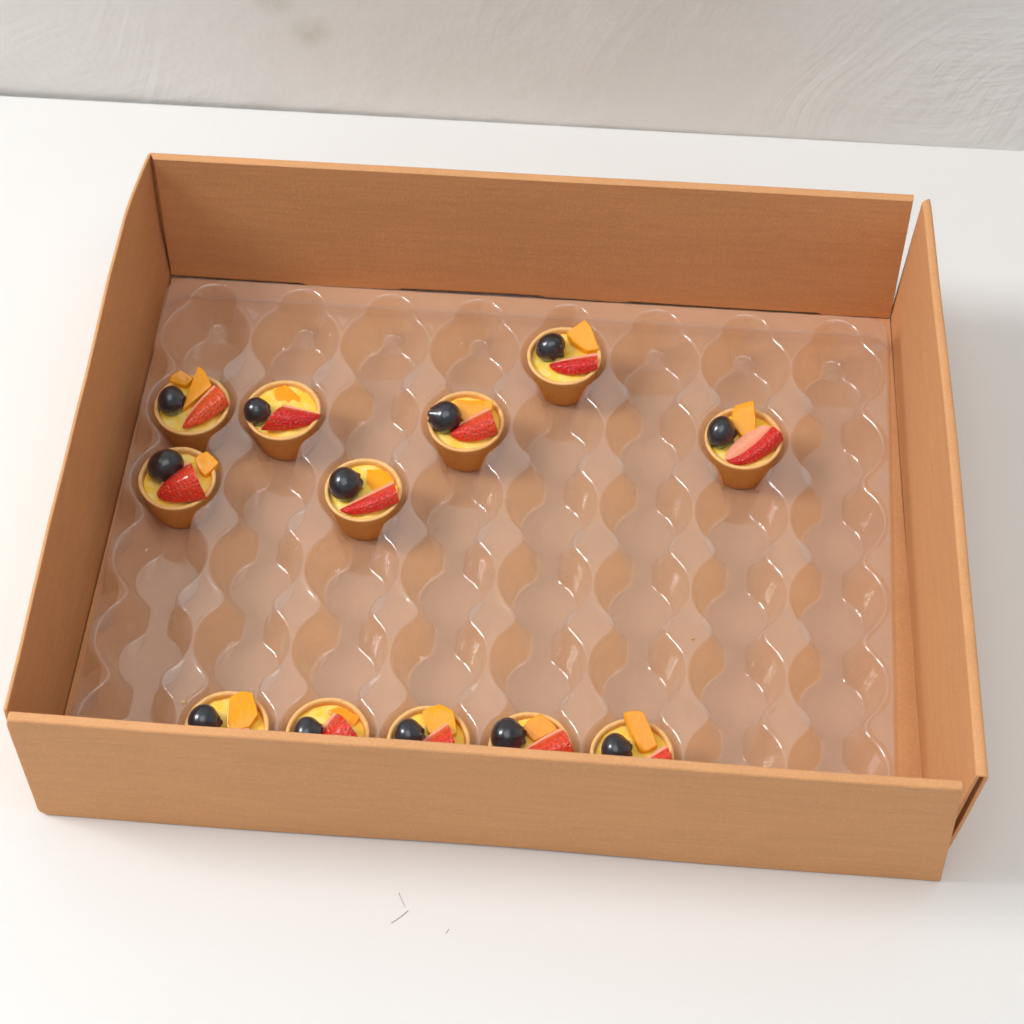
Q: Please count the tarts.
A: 12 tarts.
